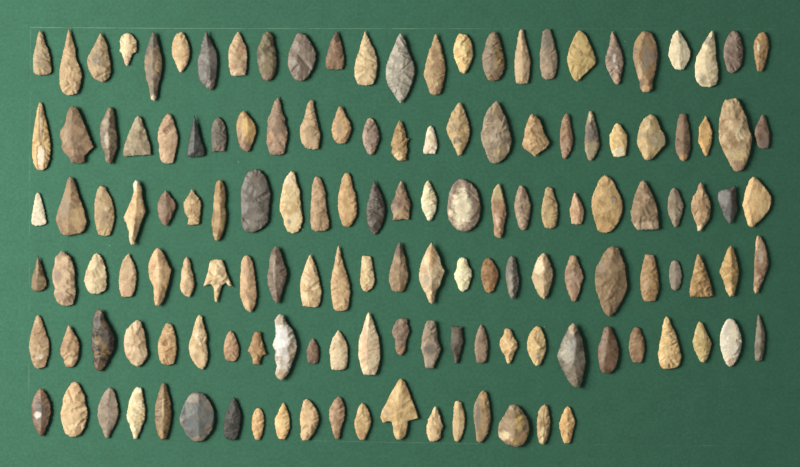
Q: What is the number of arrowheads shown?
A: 144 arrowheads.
